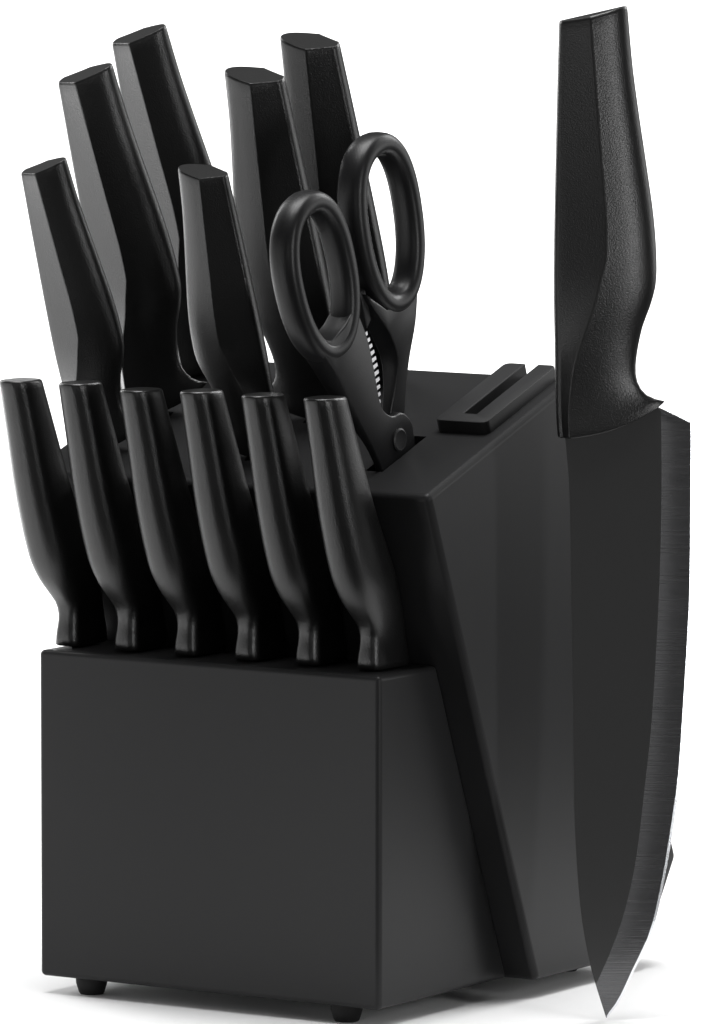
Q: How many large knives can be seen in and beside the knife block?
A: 7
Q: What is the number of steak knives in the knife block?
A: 6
